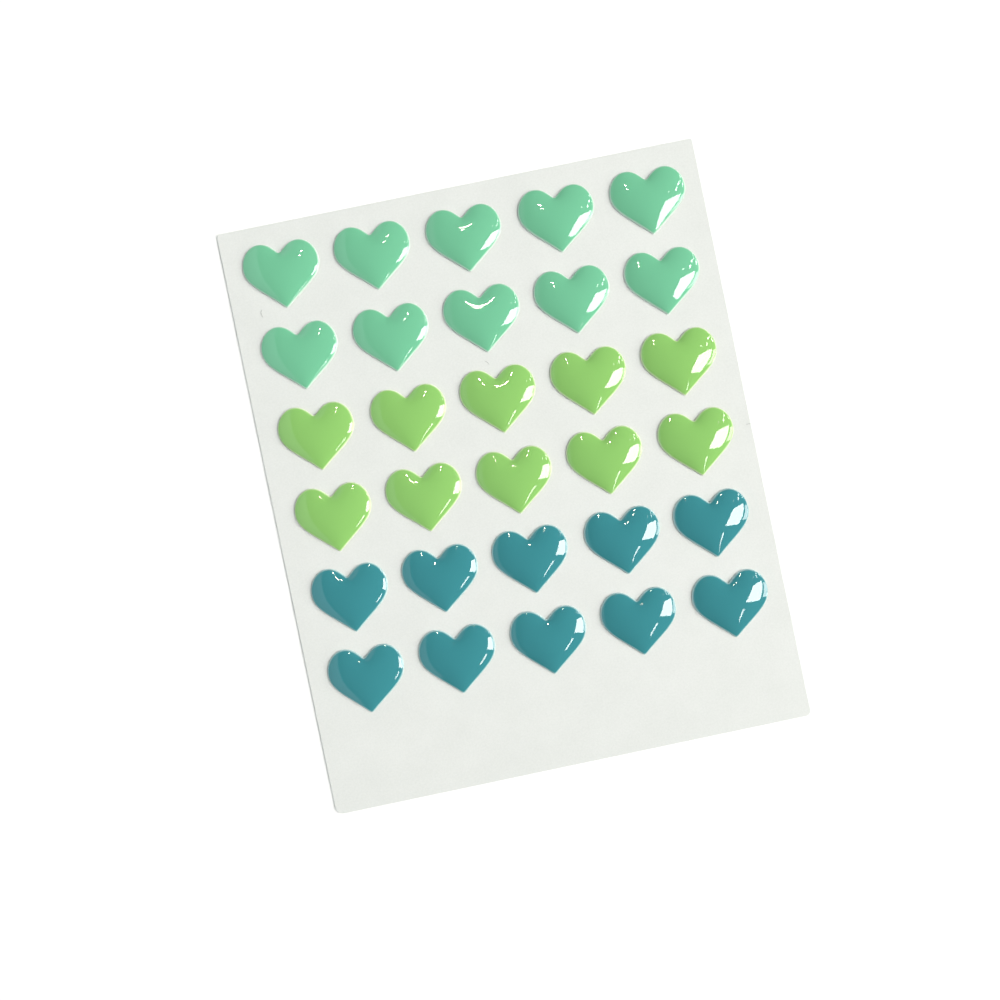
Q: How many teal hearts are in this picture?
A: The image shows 10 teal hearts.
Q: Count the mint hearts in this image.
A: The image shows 10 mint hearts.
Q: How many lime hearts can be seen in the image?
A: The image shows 10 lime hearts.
